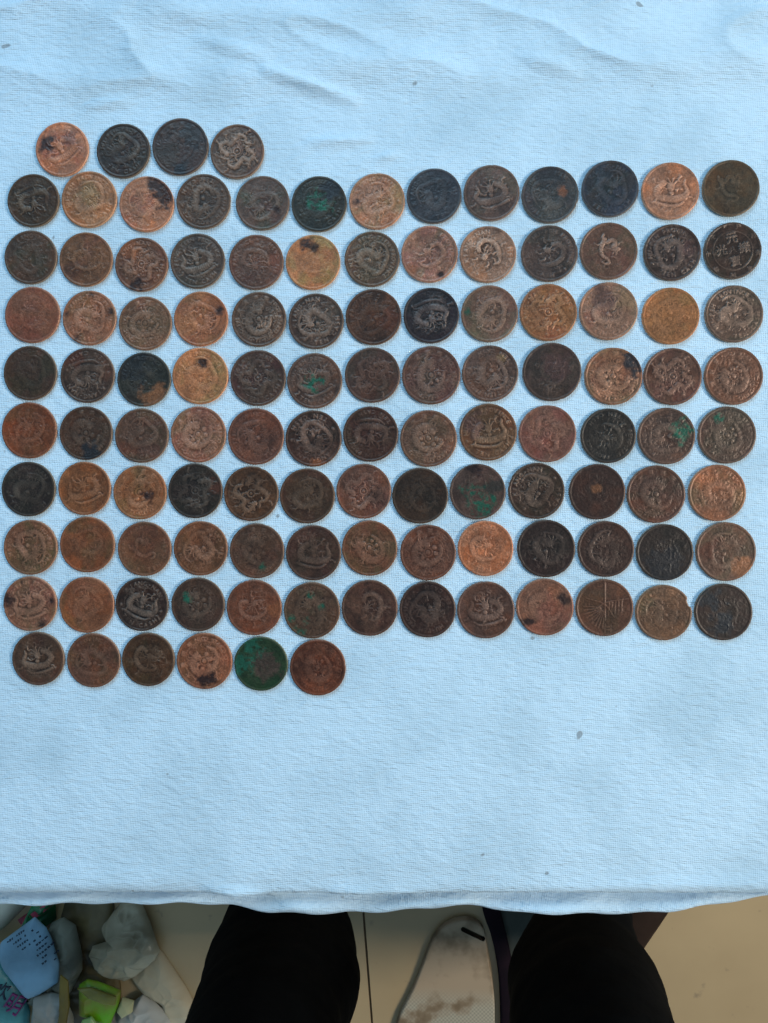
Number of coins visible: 114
